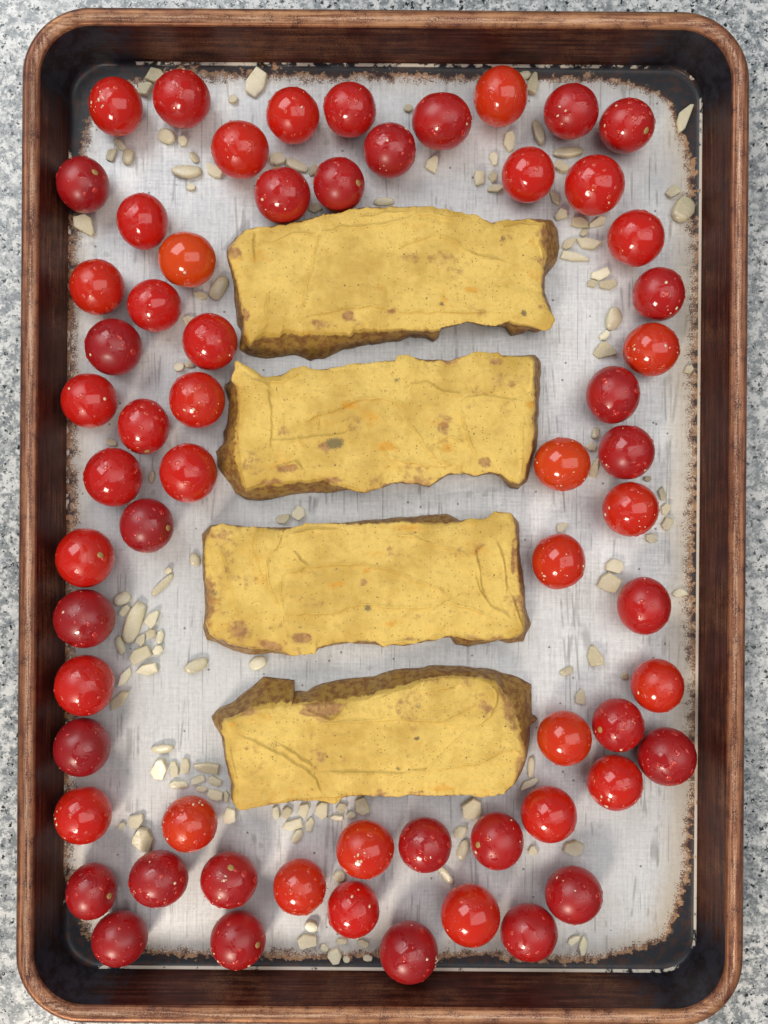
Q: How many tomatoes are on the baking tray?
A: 62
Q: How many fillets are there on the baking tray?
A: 4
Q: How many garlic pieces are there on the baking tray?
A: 137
